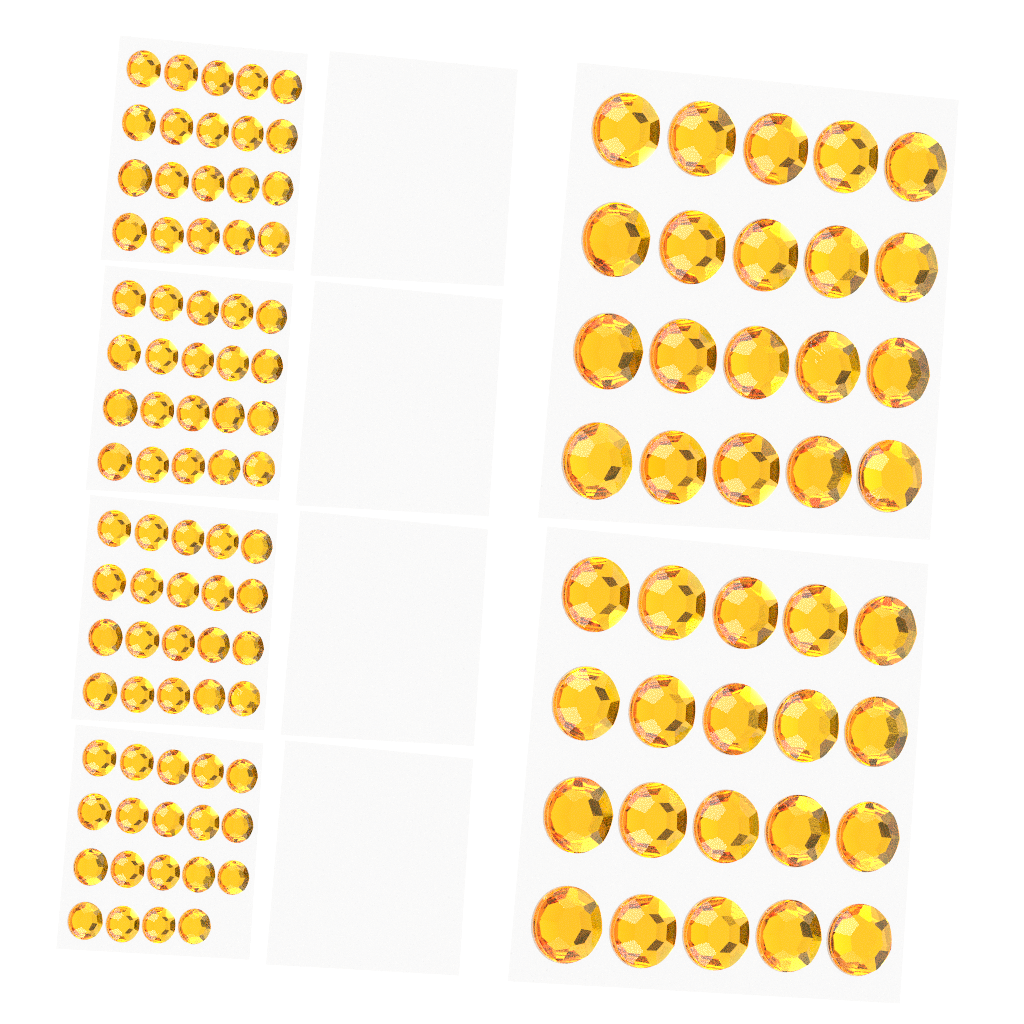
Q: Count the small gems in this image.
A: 79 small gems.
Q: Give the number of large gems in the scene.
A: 40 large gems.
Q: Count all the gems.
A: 119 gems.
